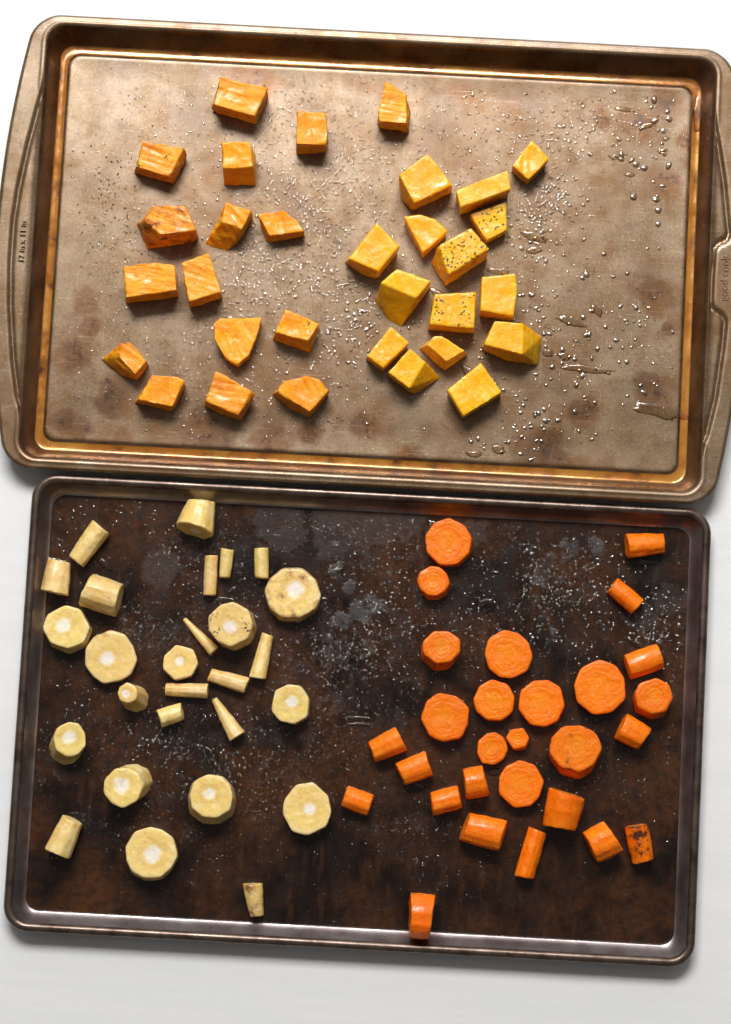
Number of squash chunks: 15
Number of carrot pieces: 28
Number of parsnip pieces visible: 27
